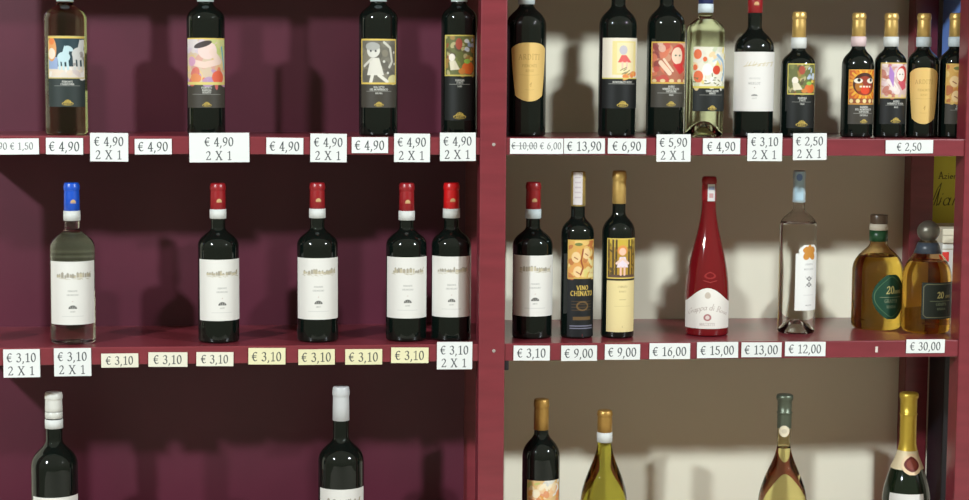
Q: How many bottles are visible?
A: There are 32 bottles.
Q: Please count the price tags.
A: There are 36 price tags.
